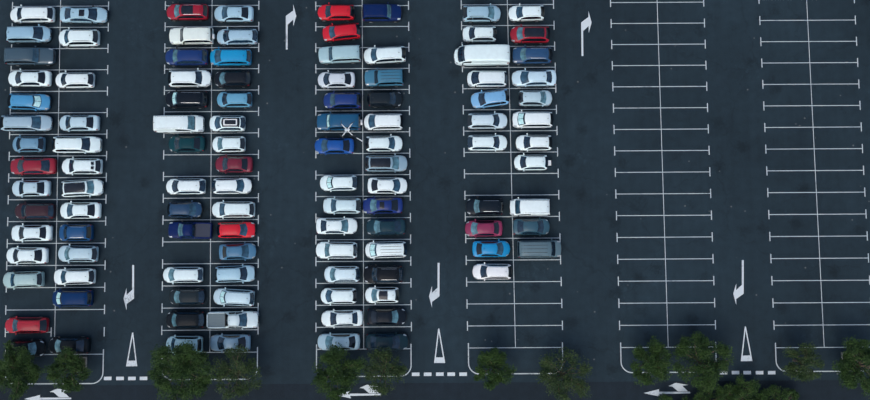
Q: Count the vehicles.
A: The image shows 110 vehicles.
